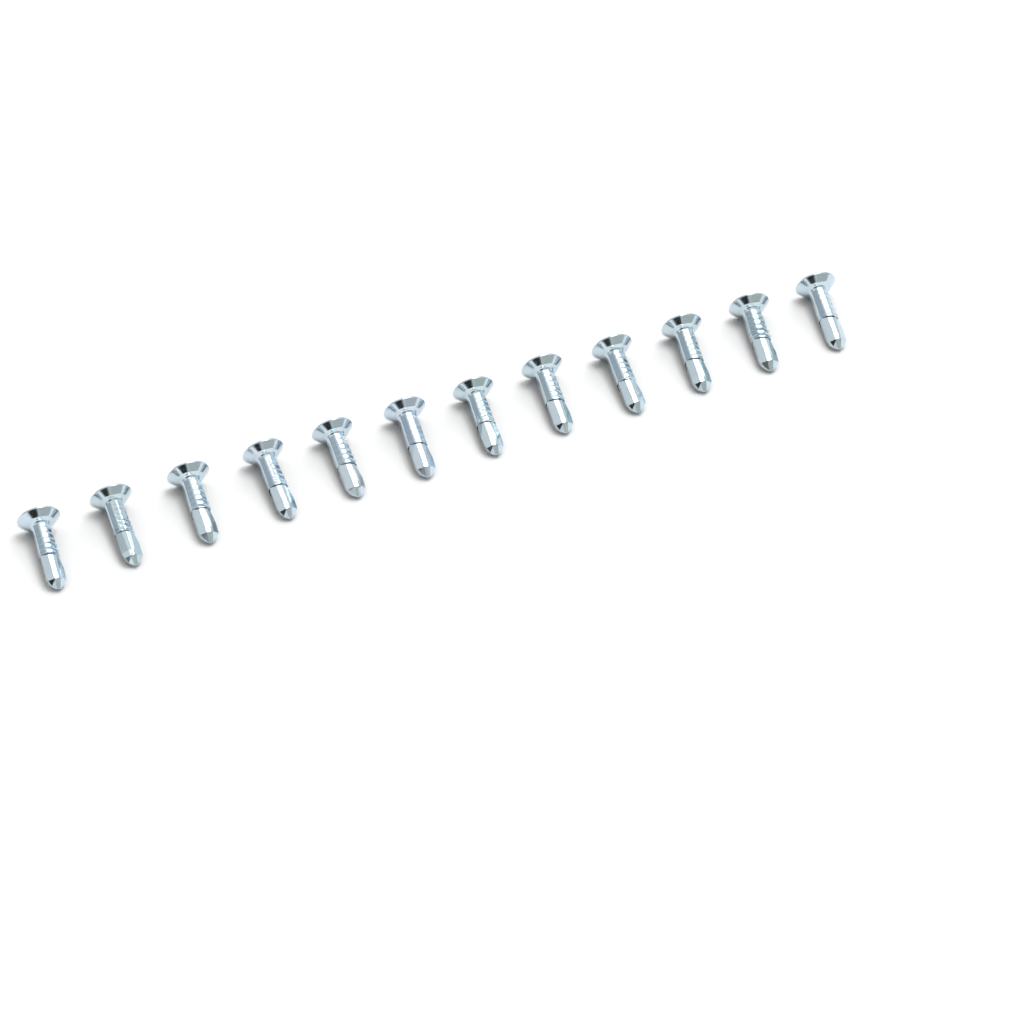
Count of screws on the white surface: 12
